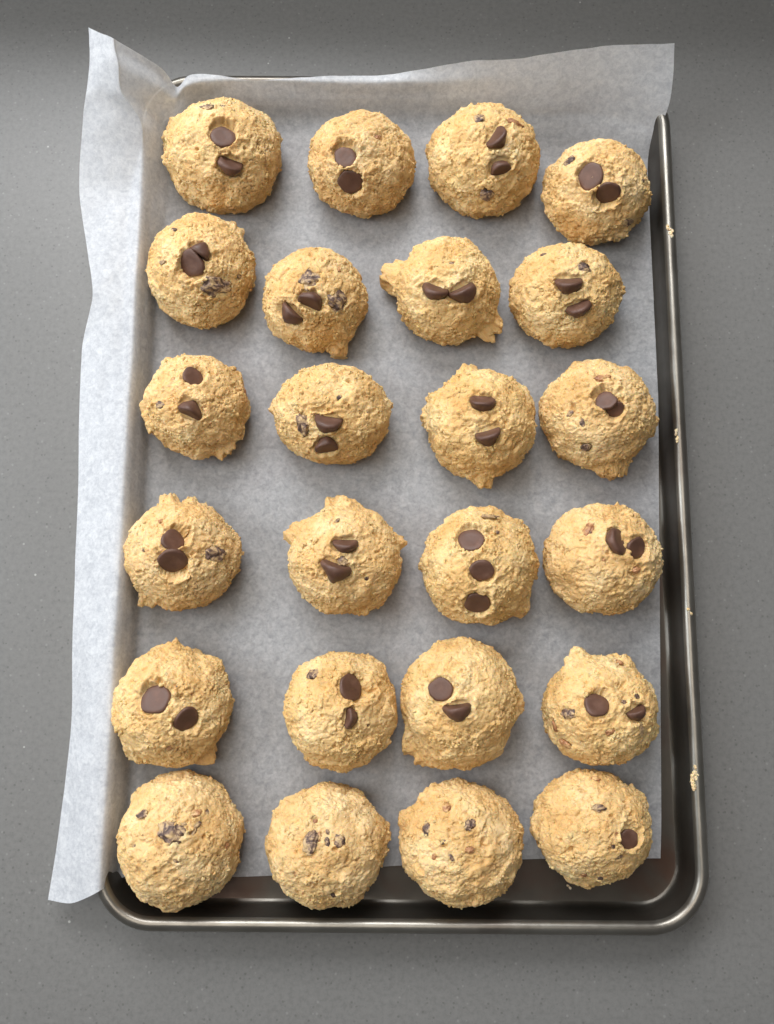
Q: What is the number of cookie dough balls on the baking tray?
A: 24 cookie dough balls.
